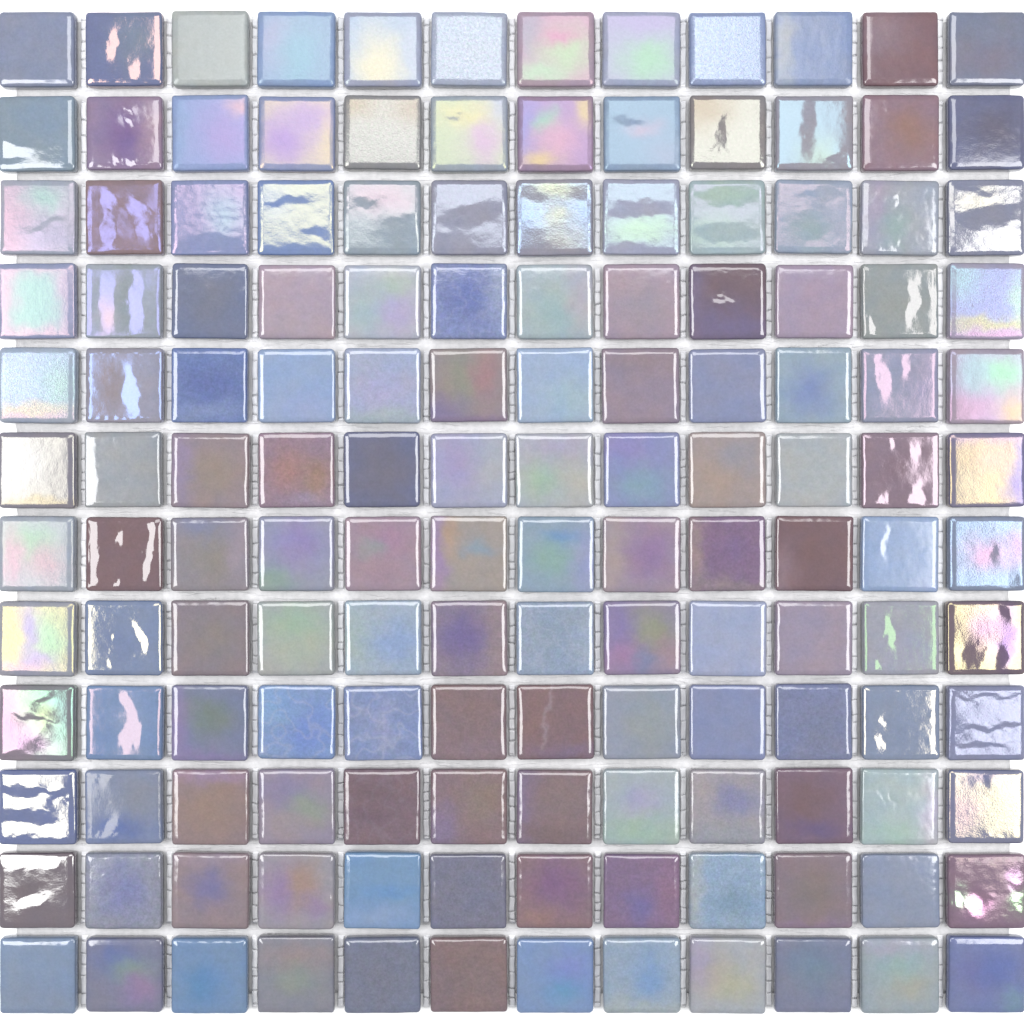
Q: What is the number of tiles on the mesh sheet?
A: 144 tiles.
